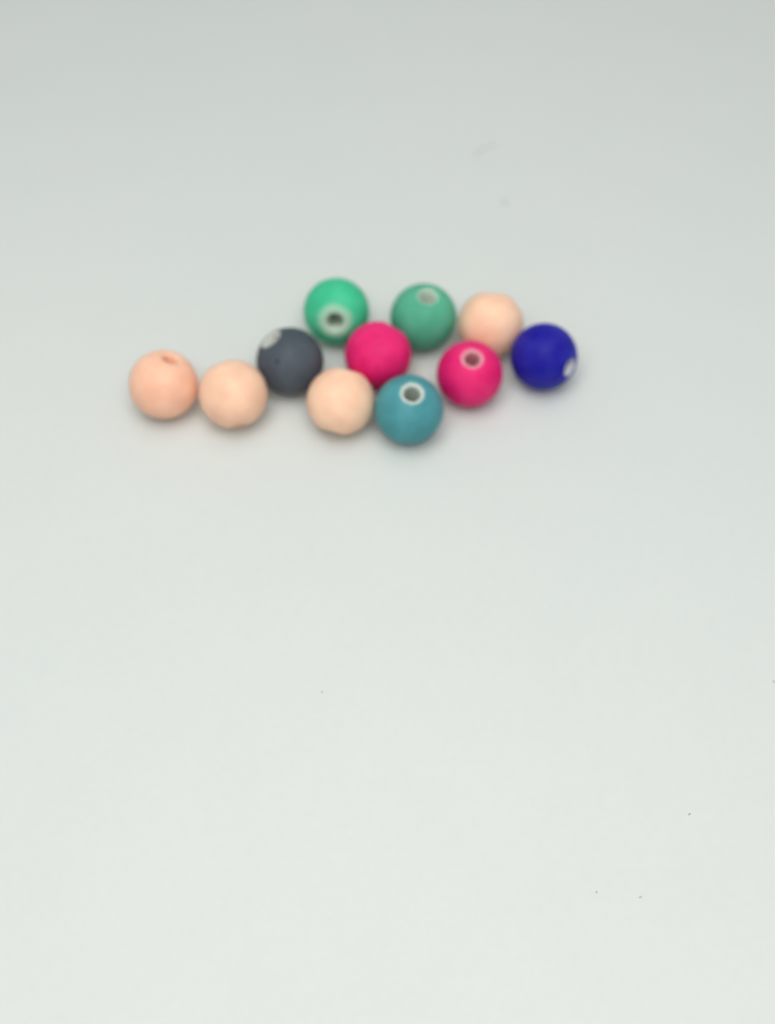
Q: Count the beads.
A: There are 11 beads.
